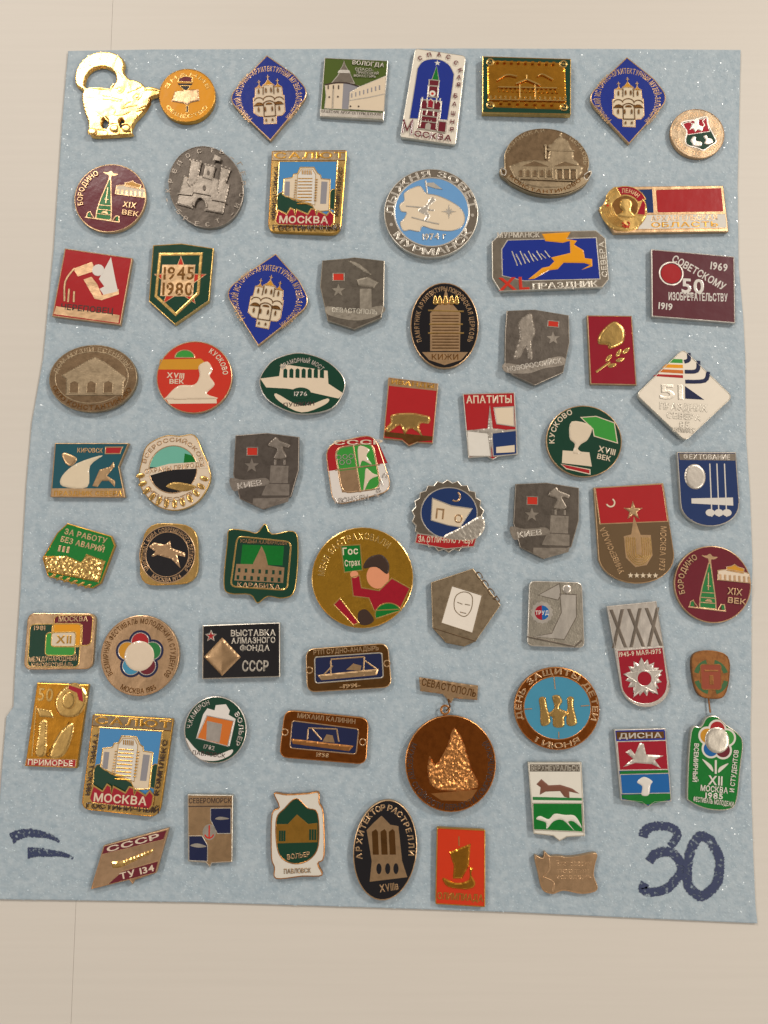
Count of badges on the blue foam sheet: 66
